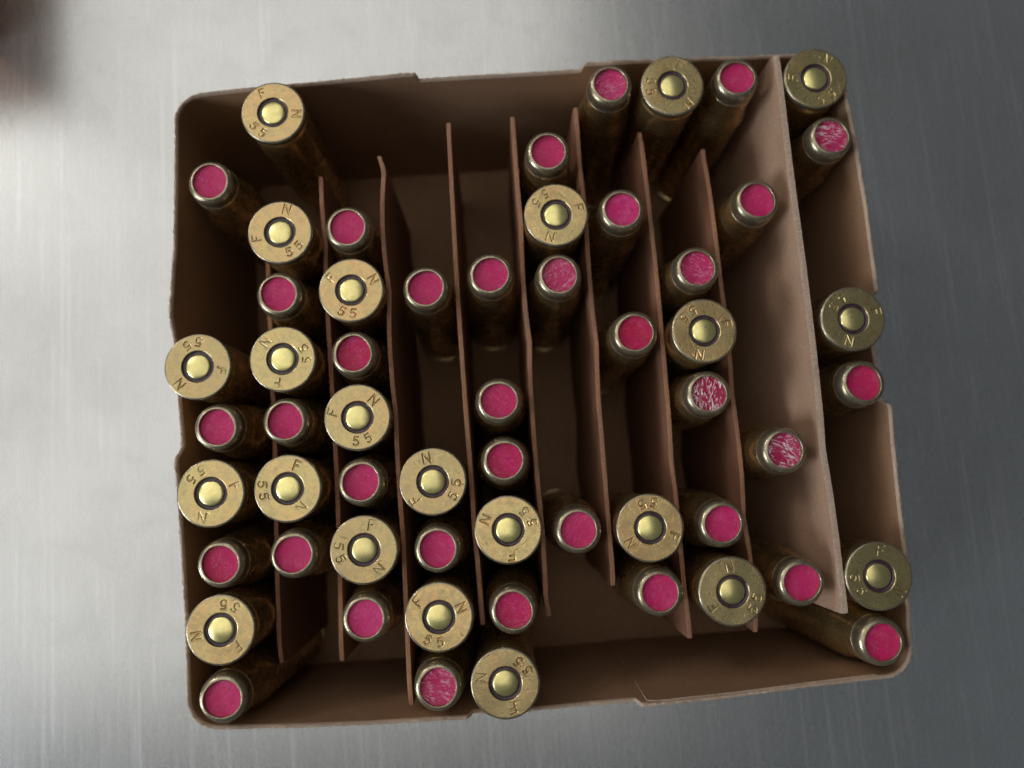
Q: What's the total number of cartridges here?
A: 57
